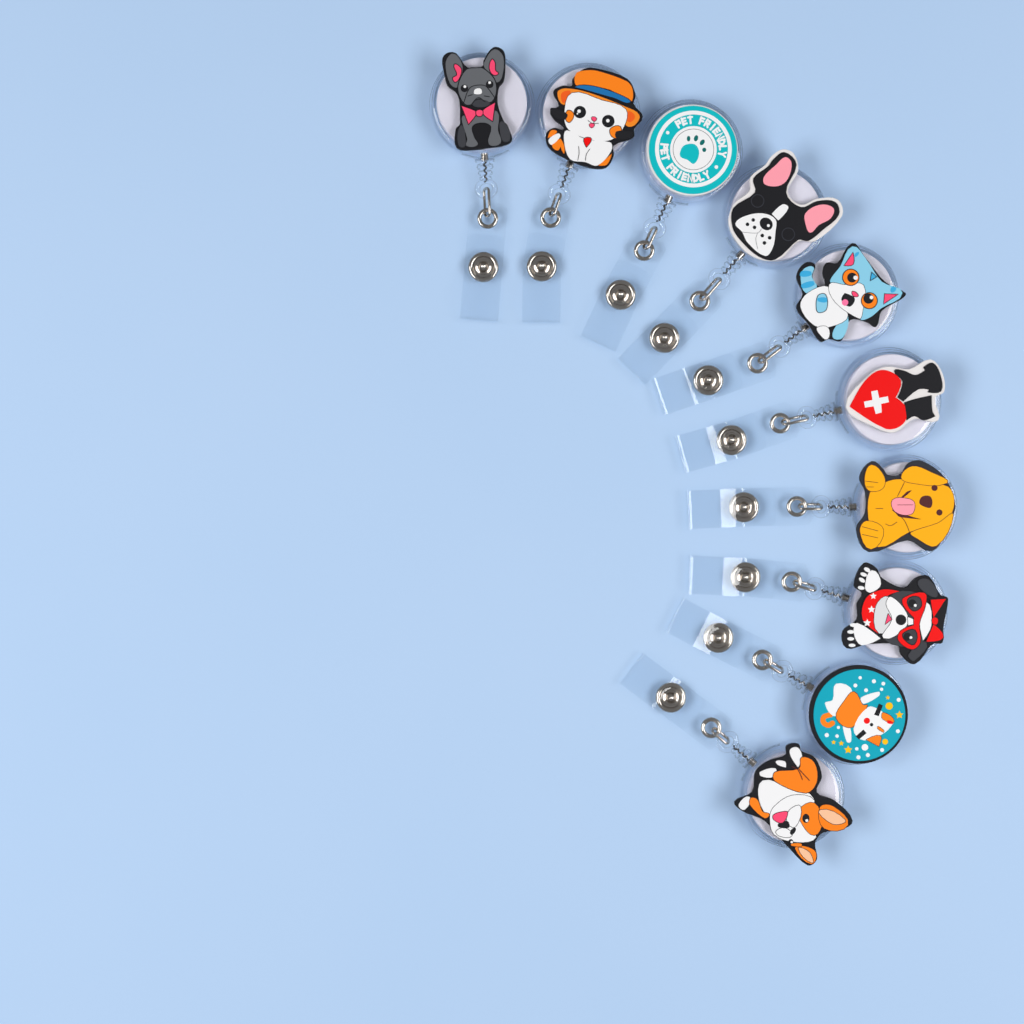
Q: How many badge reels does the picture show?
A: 10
